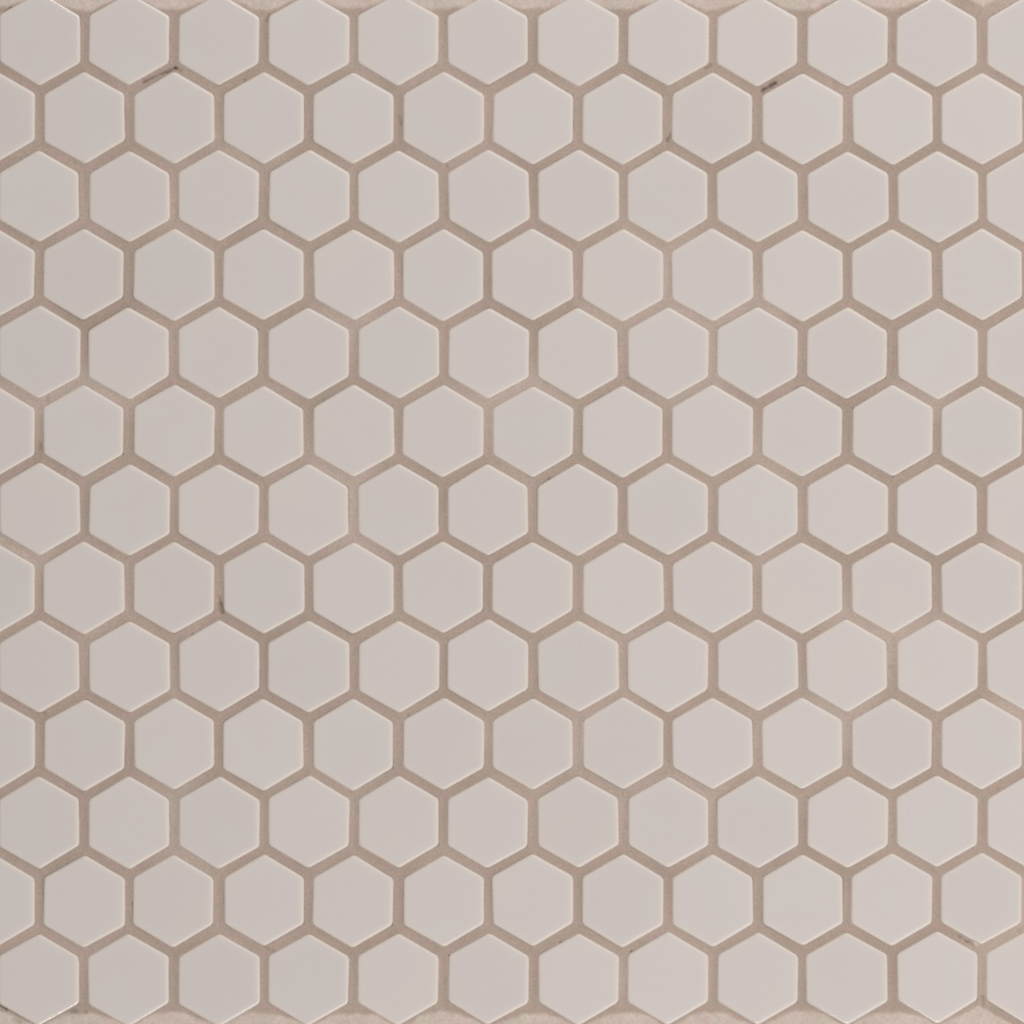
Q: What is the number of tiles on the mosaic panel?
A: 156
